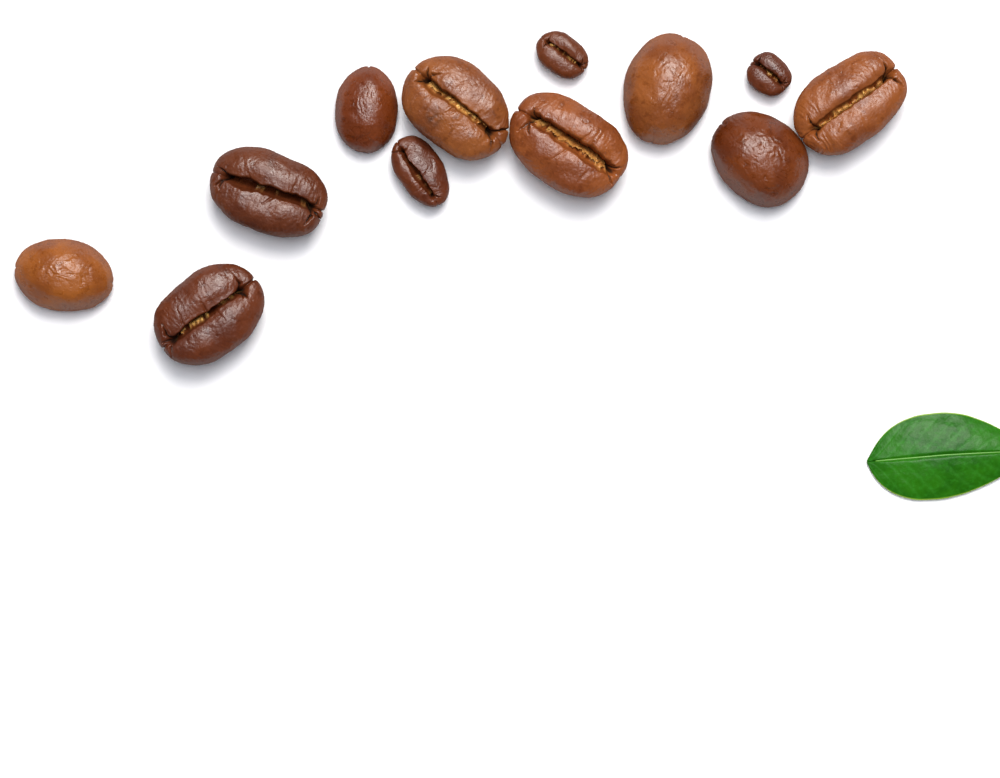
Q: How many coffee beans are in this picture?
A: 12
